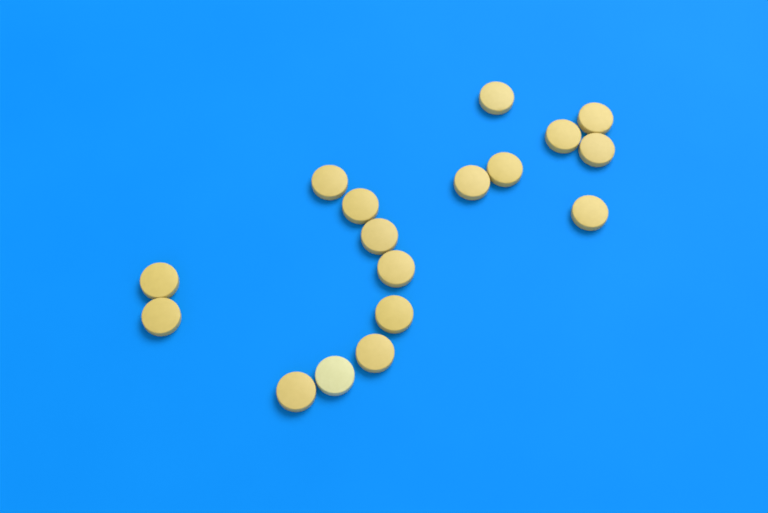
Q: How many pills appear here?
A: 17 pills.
